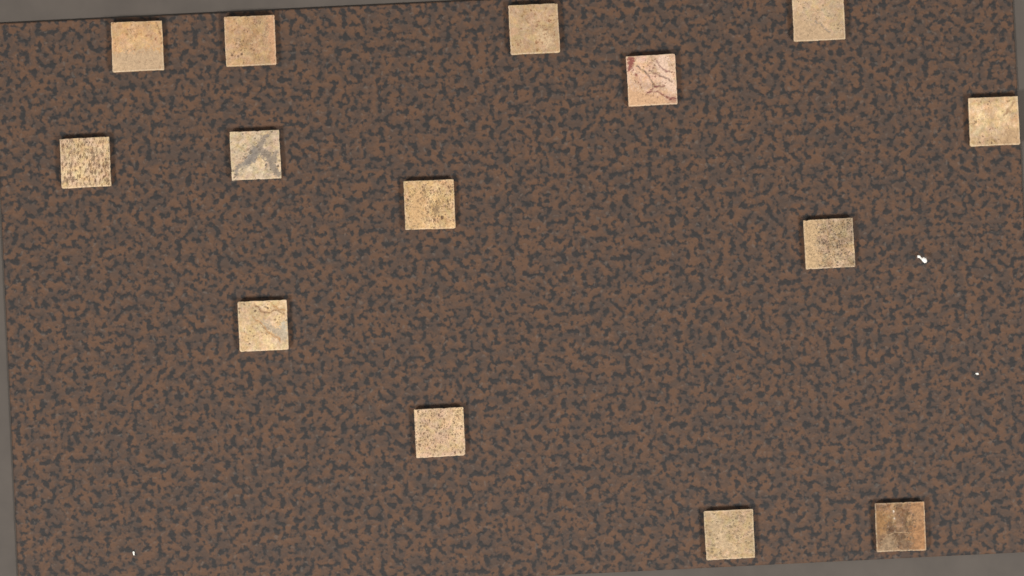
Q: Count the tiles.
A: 14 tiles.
